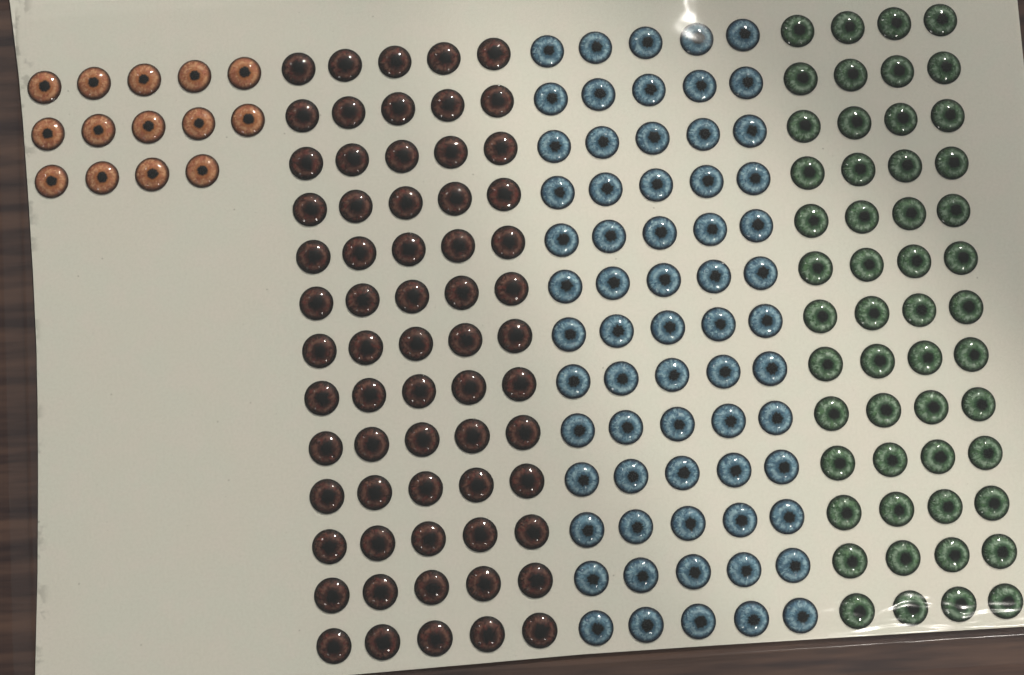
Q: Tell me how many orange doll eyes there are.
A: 14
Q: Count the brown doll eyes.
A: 65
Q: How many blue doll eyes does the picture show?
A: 65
